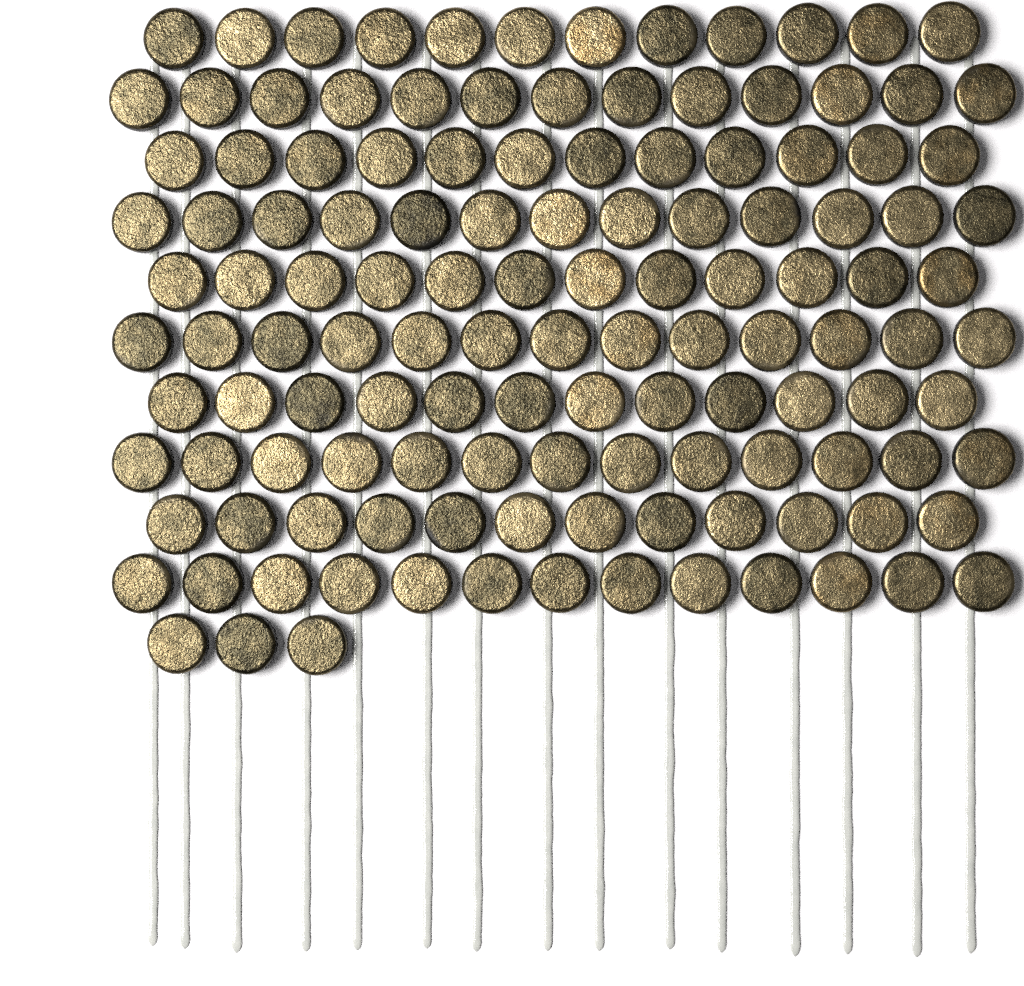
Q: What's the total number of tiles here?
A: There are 128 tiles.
